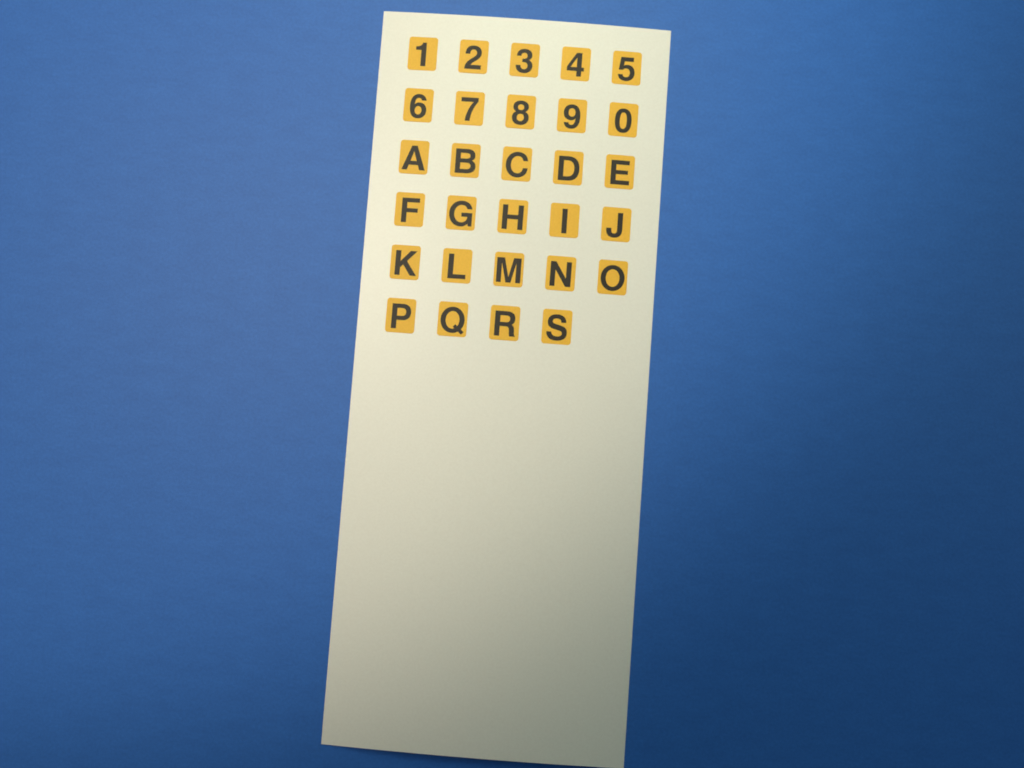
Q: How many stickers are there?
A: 29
